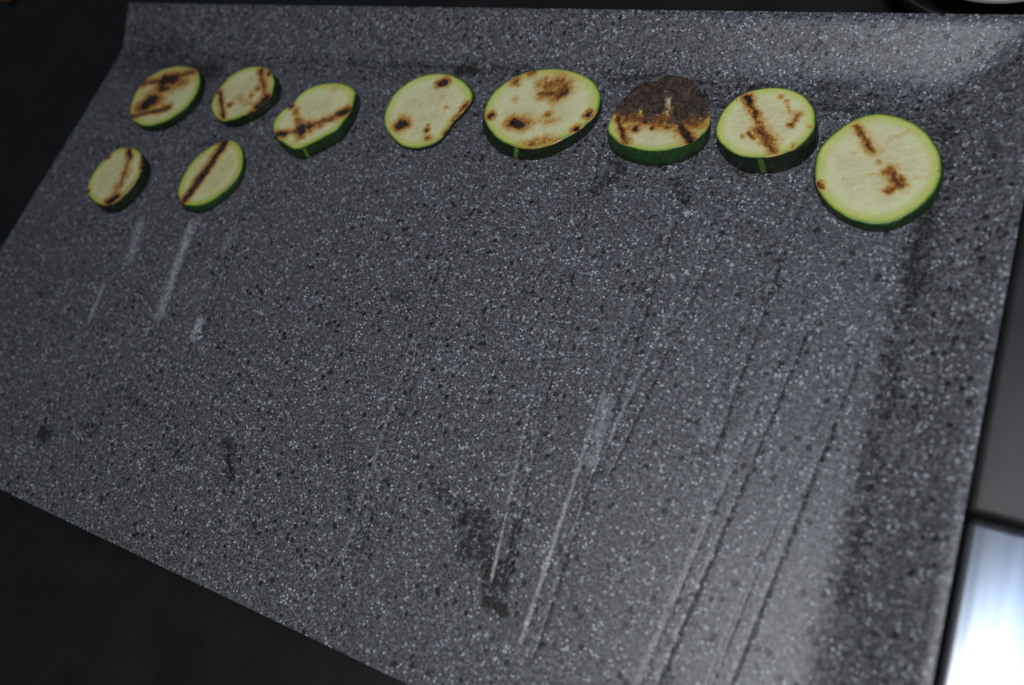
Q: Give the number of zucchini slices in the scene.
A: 10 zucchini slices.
